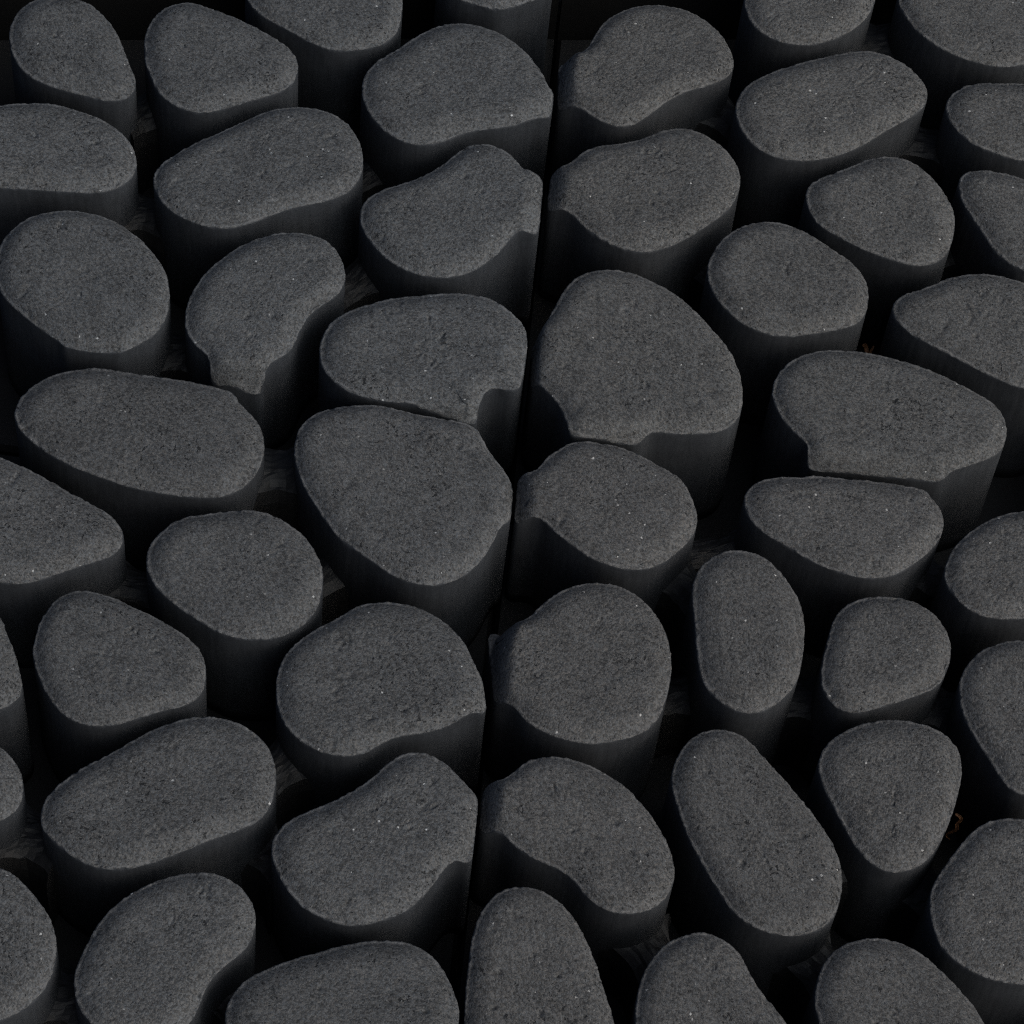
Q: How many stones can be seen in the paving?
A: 50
